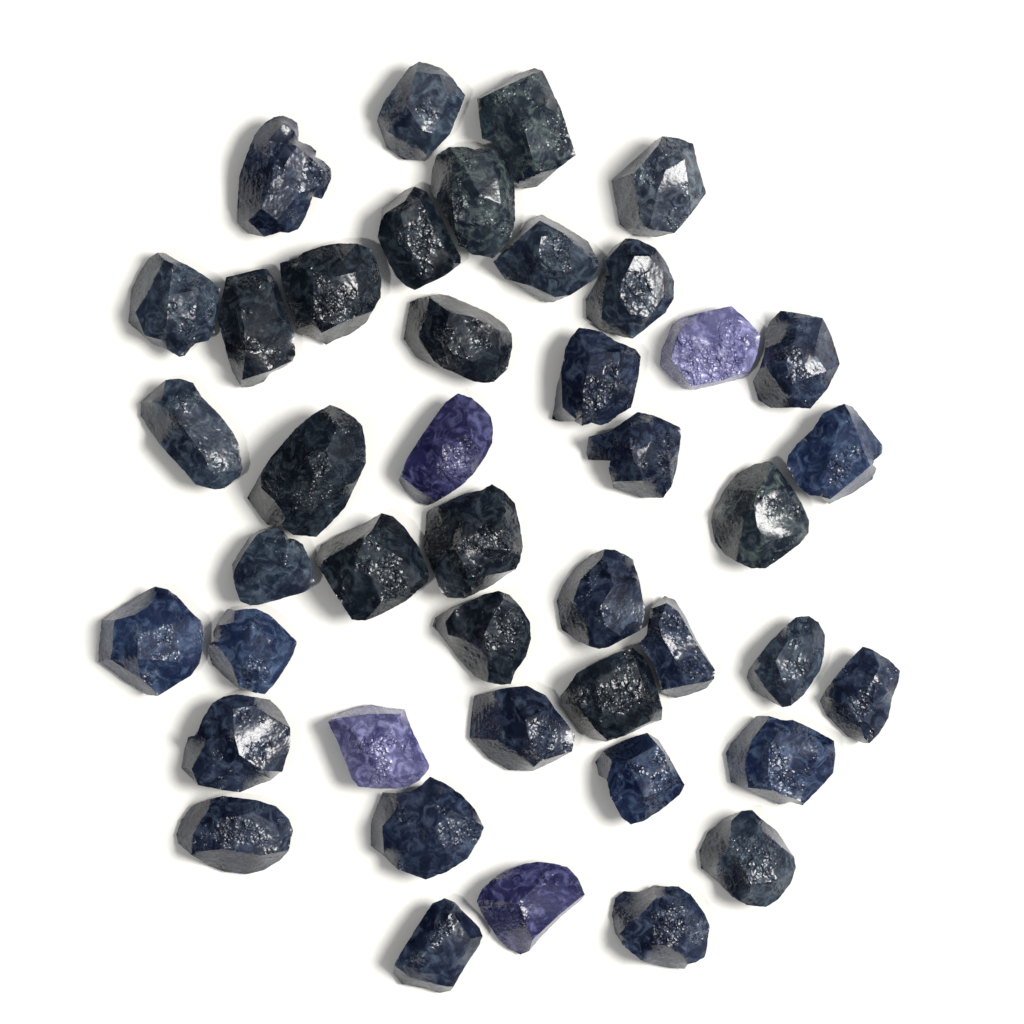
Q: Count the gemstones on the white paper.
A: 43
